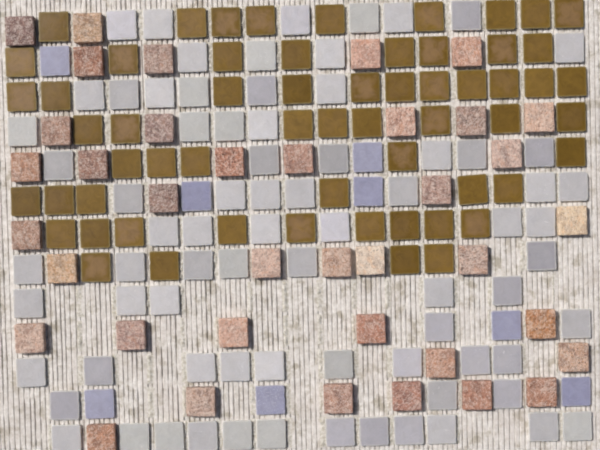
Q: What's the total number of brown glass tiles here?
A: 60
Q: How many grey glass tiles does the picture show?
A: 76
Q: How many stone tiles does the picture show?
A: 38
